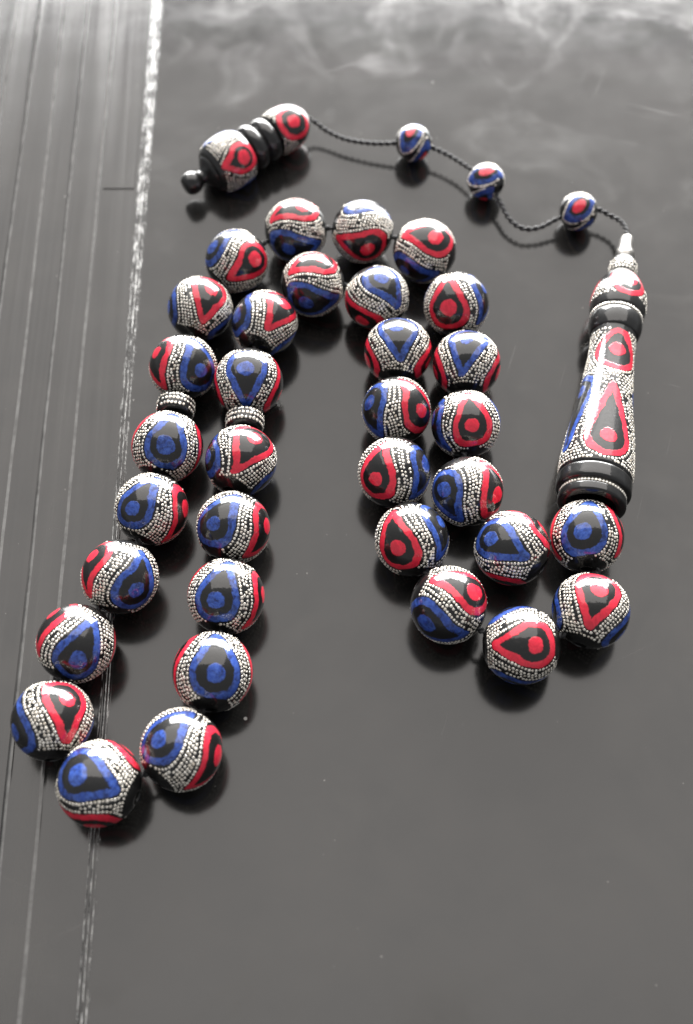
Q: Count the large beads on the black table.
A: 34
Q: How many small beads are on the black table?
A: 3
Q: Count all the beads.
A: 37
